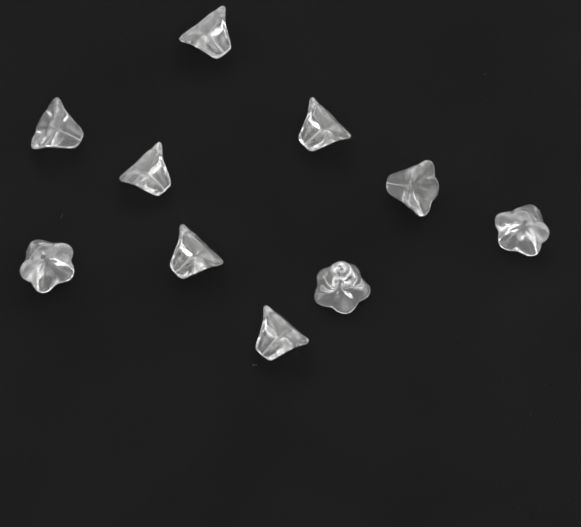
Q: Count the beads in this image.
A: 10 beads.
